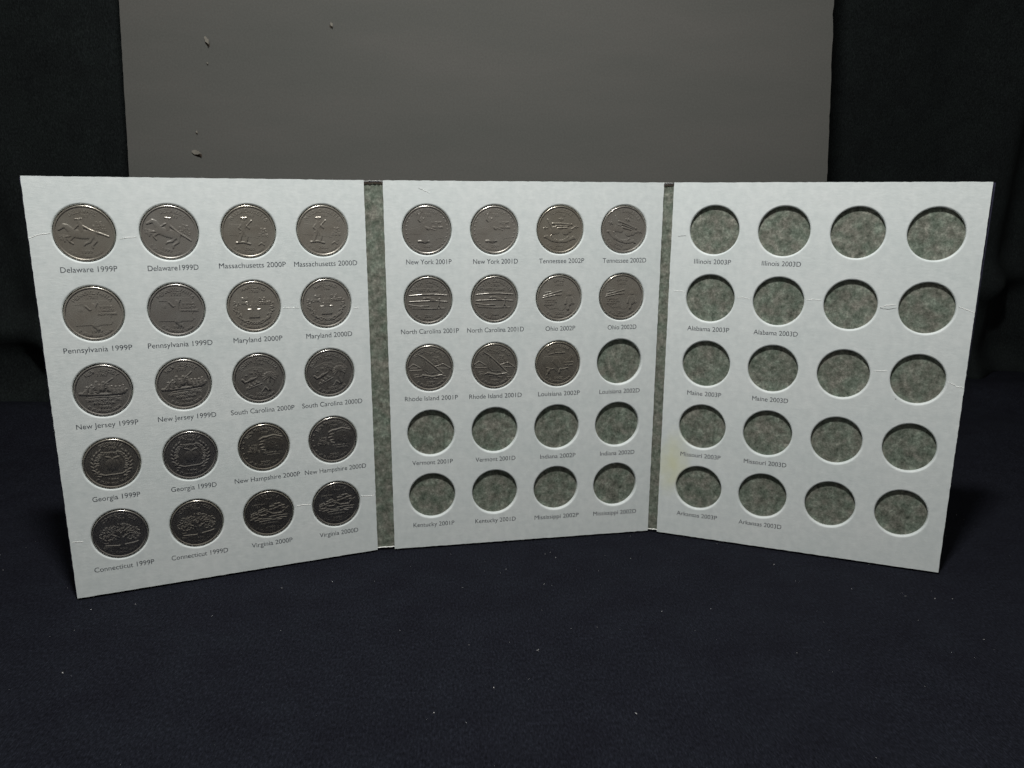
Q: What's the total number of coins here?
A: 31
